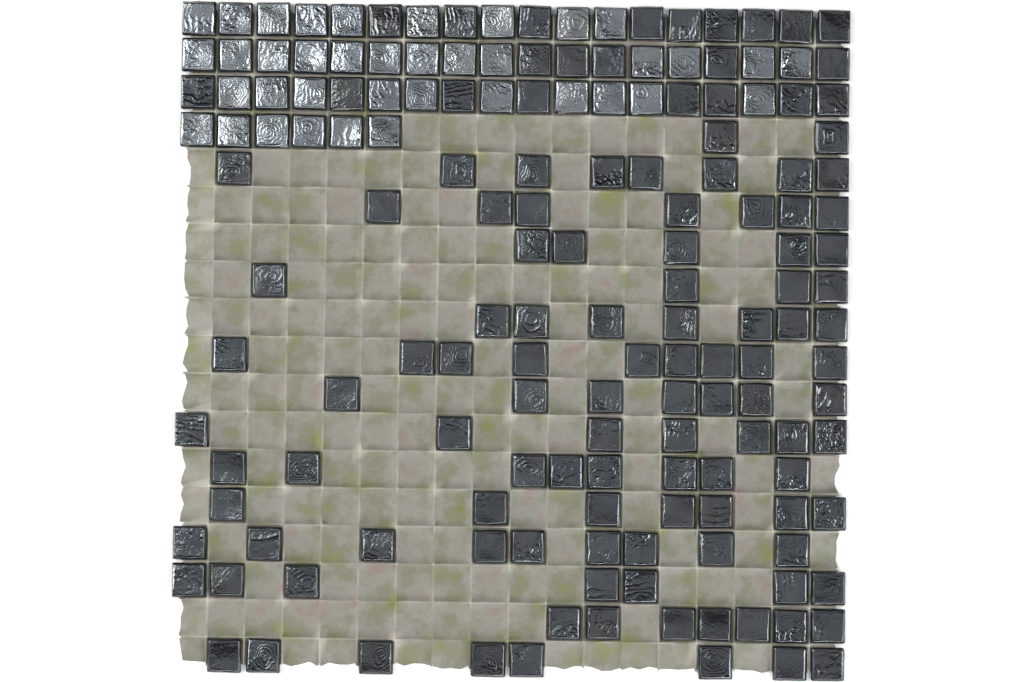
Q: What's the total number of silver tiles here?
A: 38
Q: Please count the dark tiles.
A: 124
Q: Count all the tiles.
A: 162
